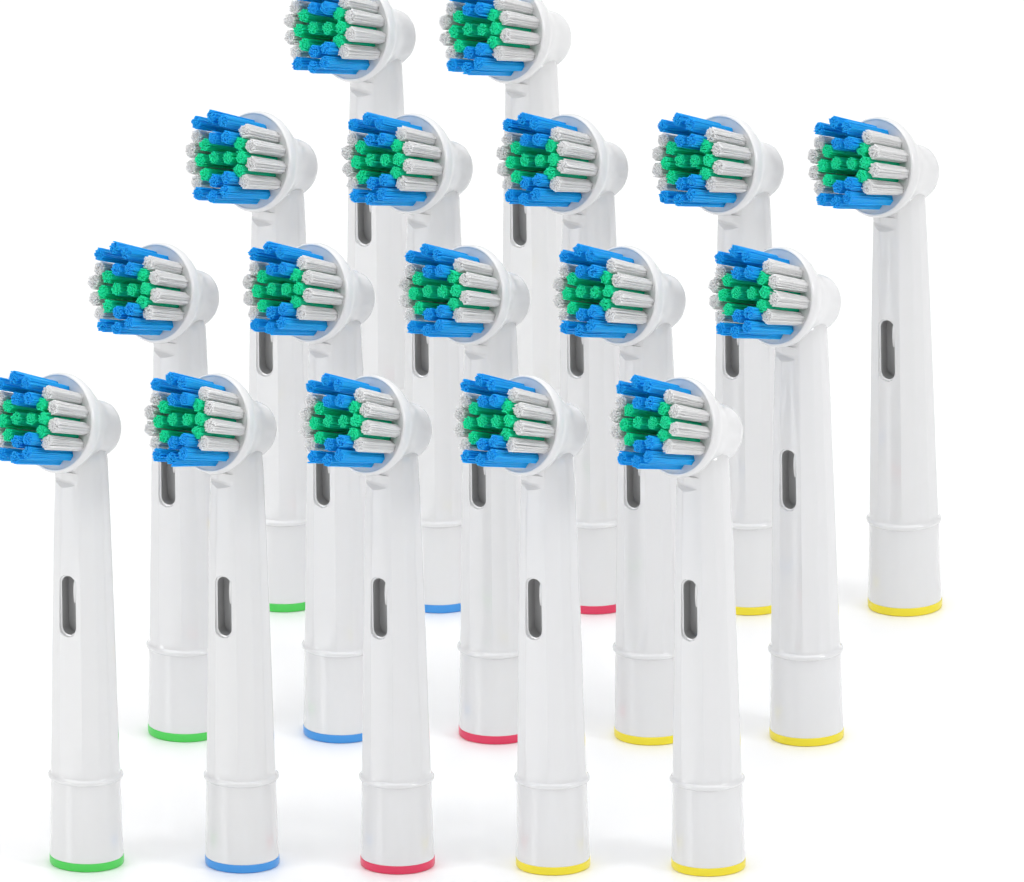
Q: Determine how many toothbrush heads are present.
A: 17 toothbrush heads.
